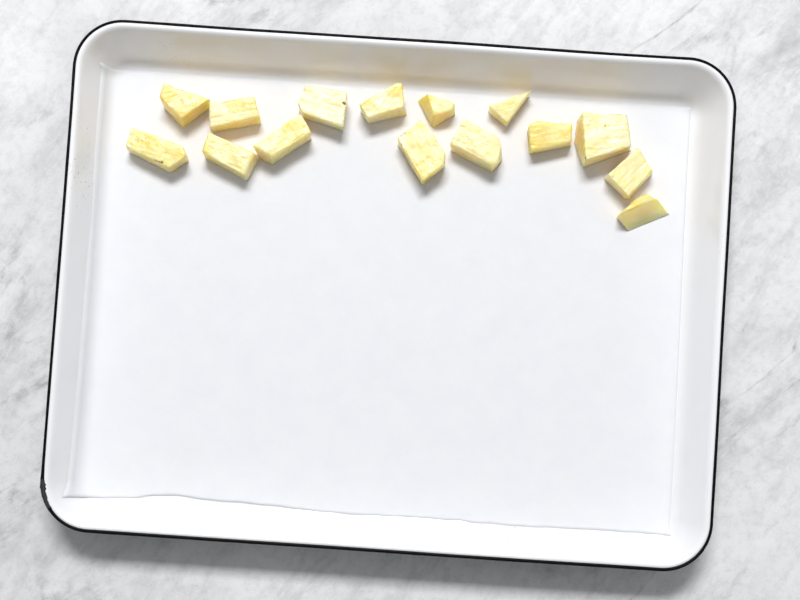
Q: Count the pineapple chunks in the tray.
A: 15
